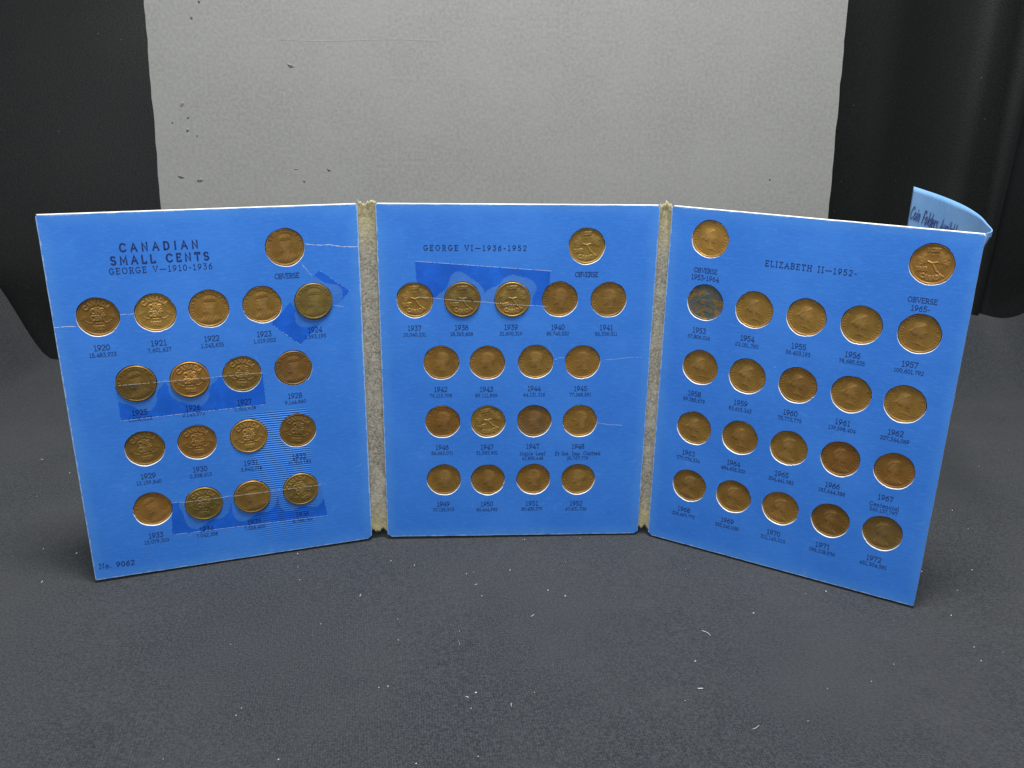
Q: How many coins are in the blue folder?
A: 58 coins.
